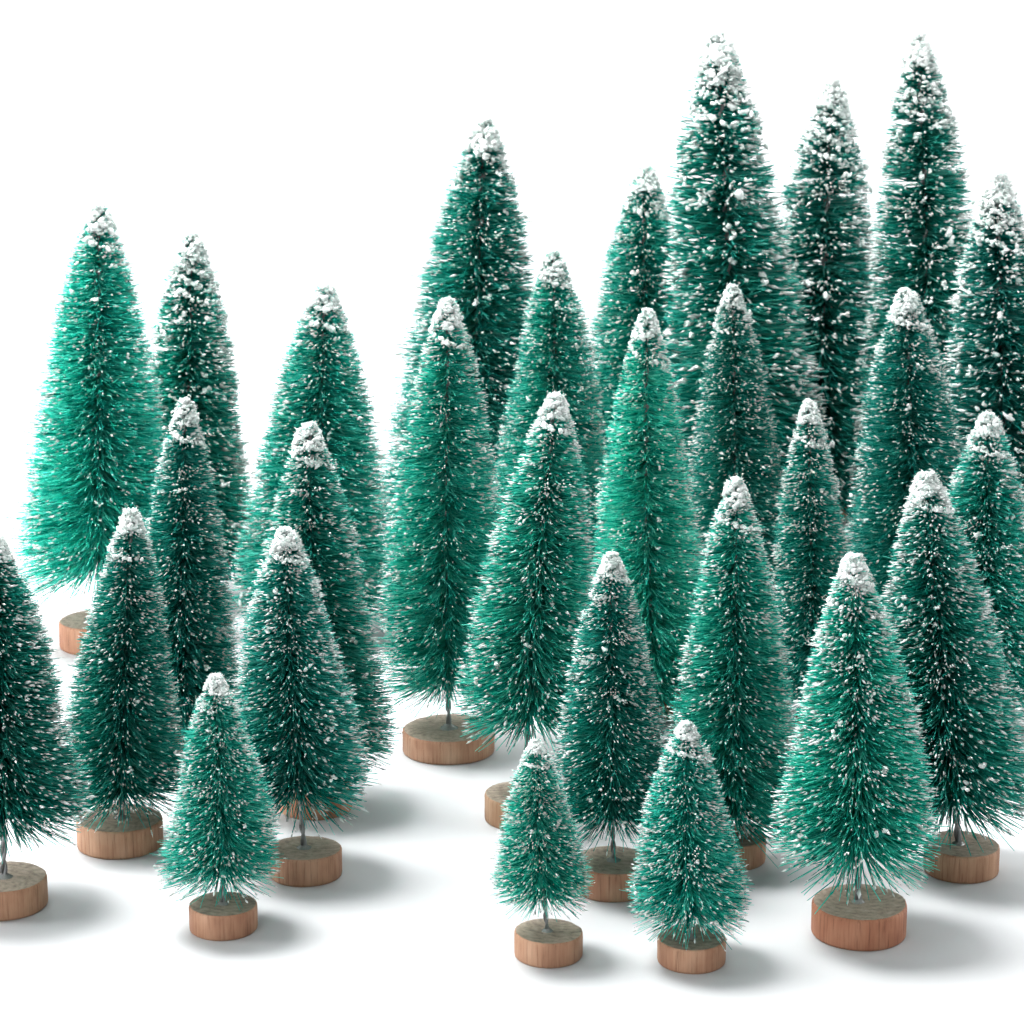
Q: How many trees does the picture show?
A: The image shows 29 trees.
